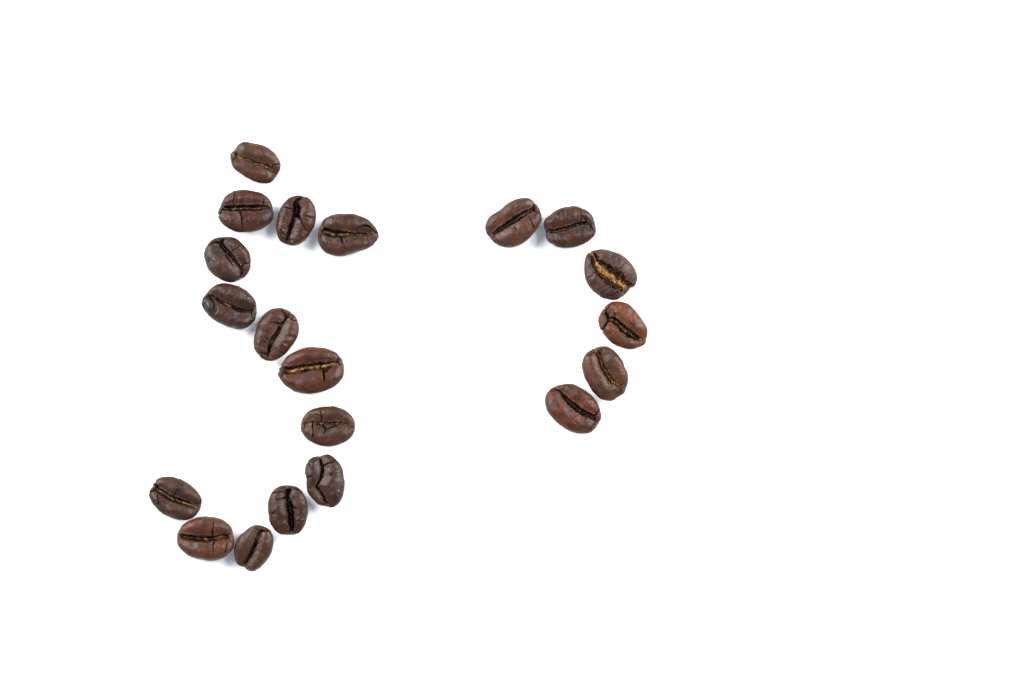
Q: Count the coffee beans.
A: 20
